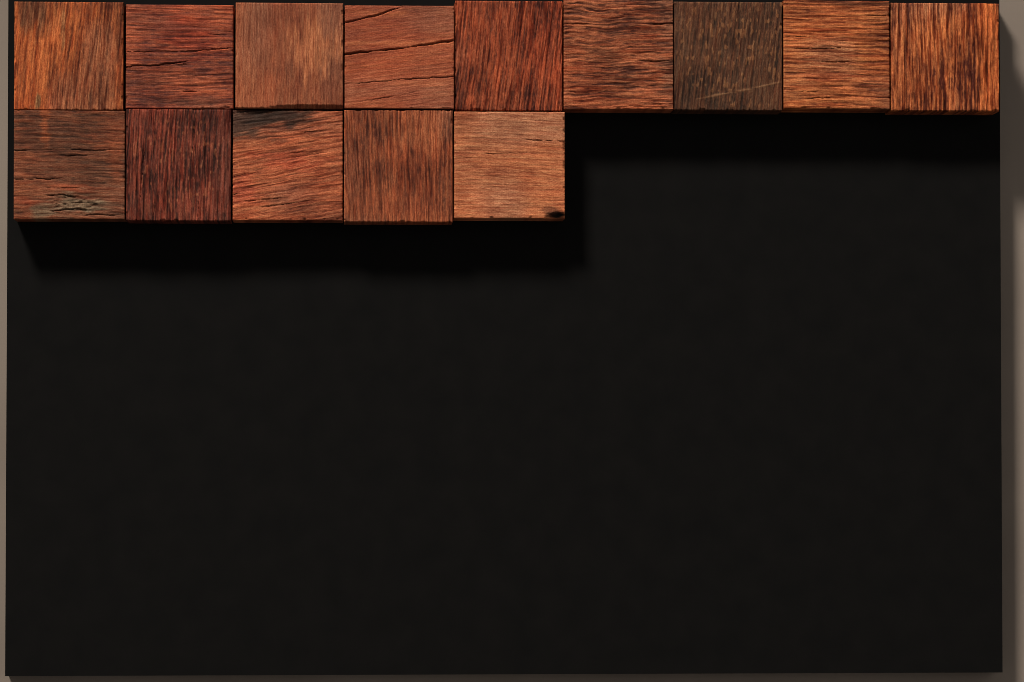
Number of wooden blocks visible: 14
